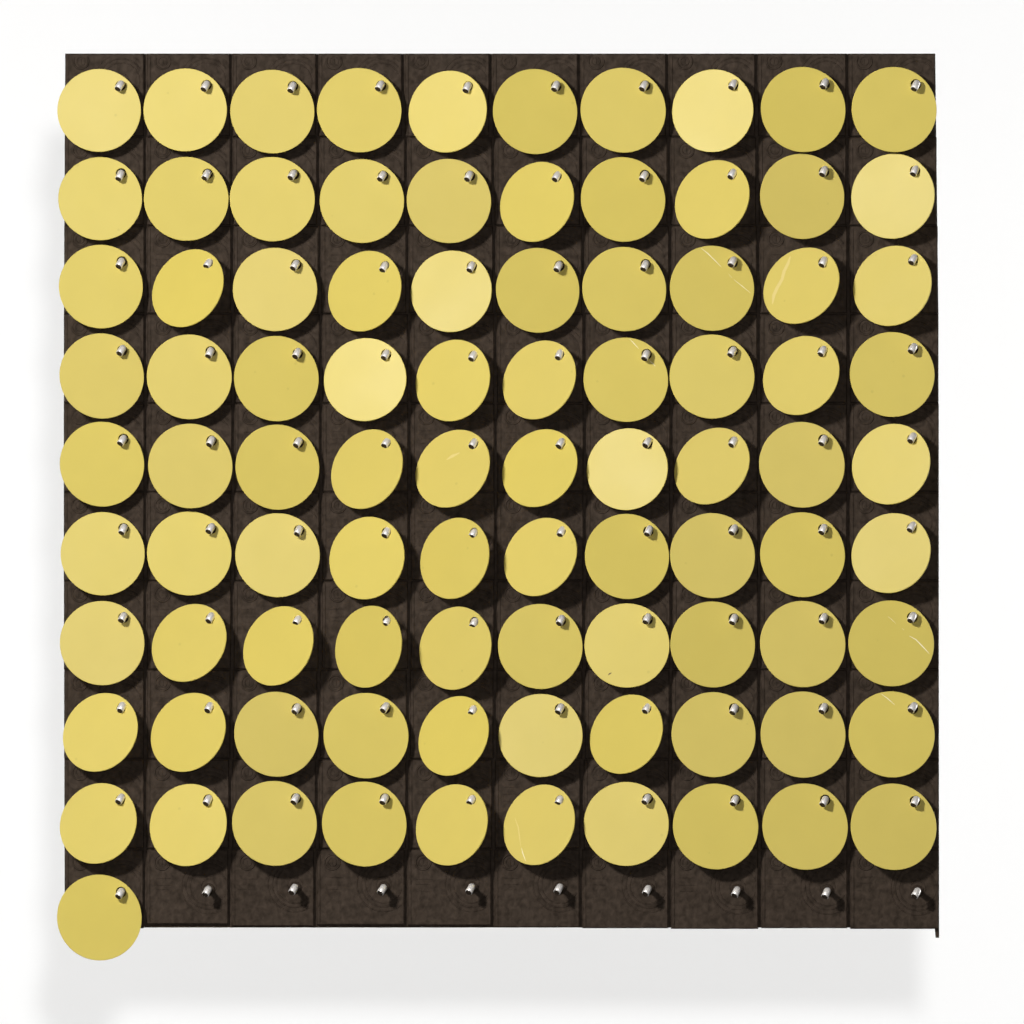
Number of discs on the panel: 91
